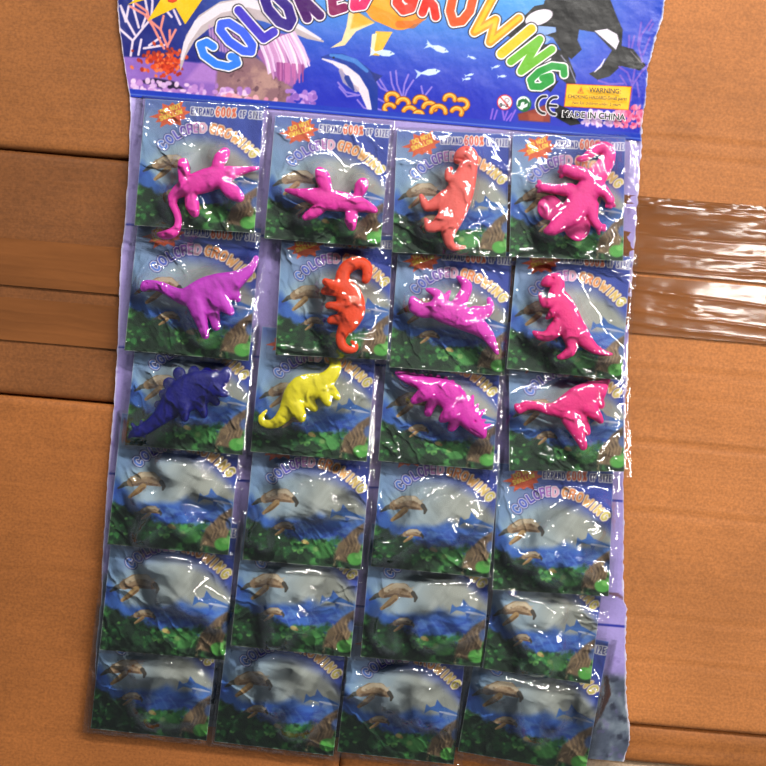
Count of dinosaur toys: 12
